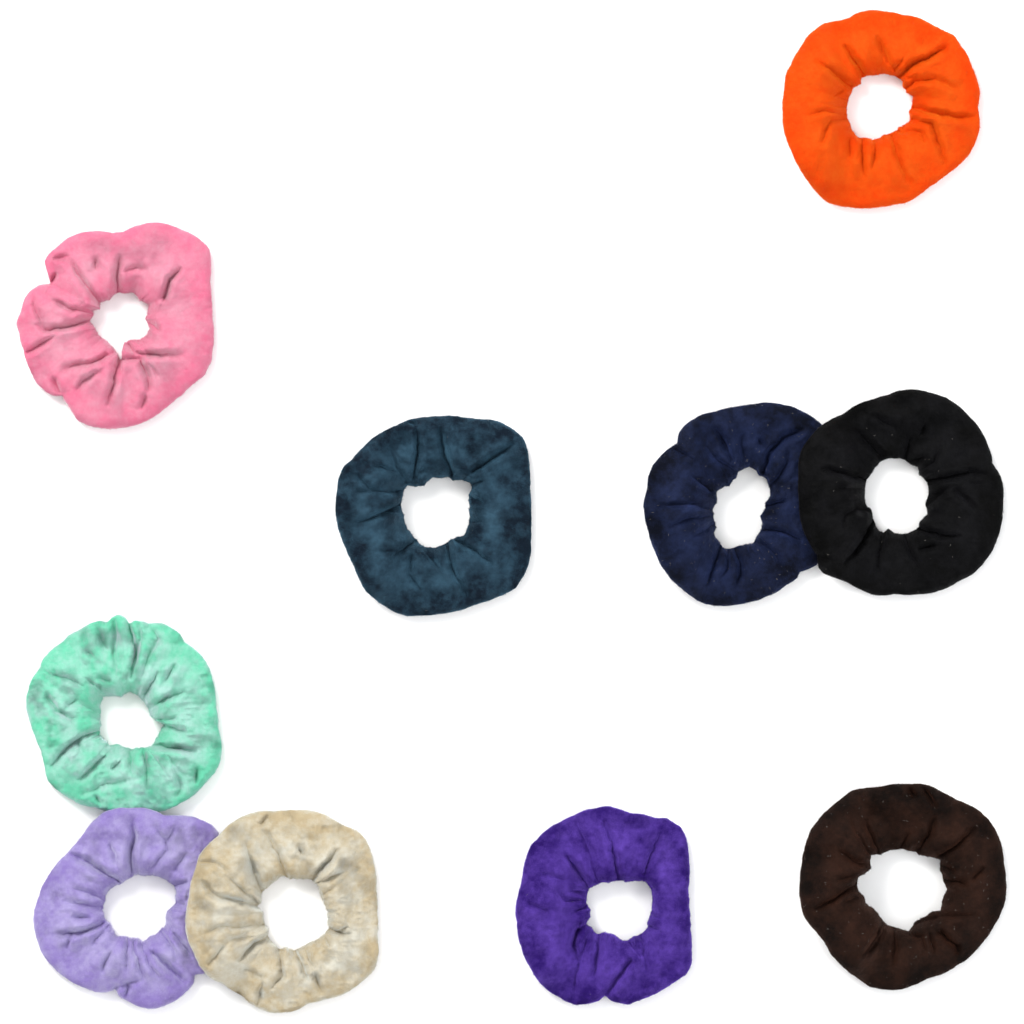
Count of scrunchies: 10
